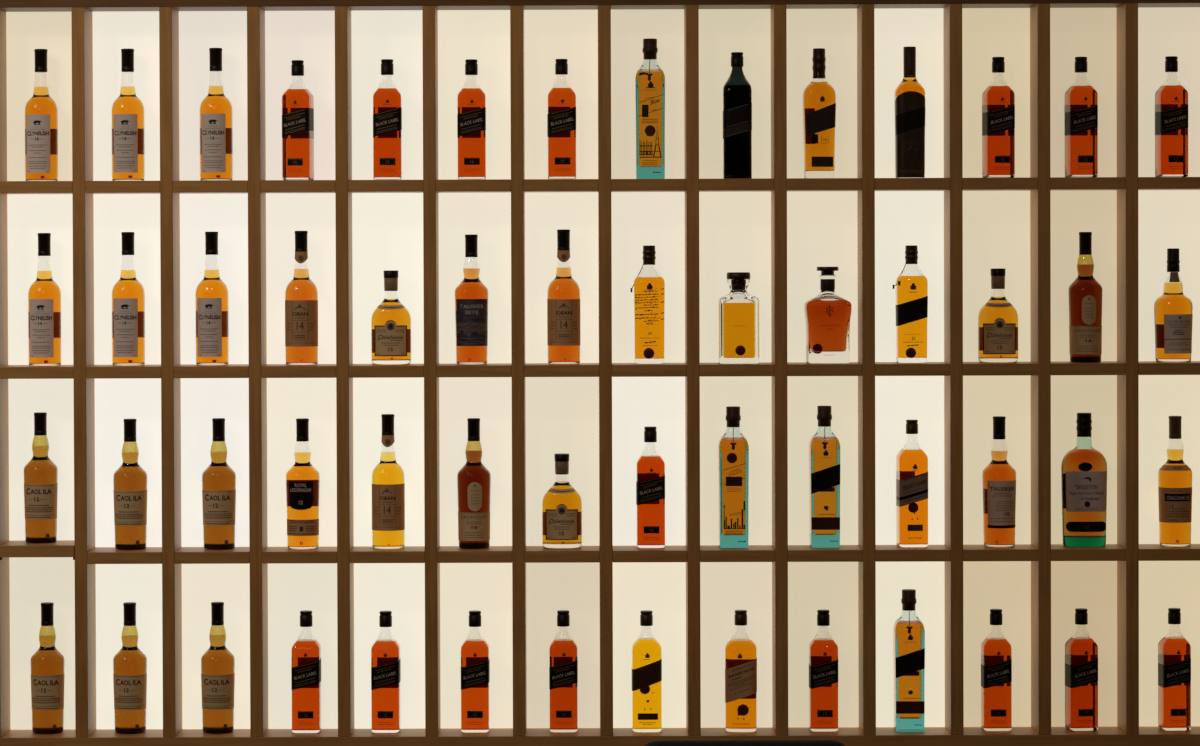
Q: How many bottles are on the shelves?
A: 56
